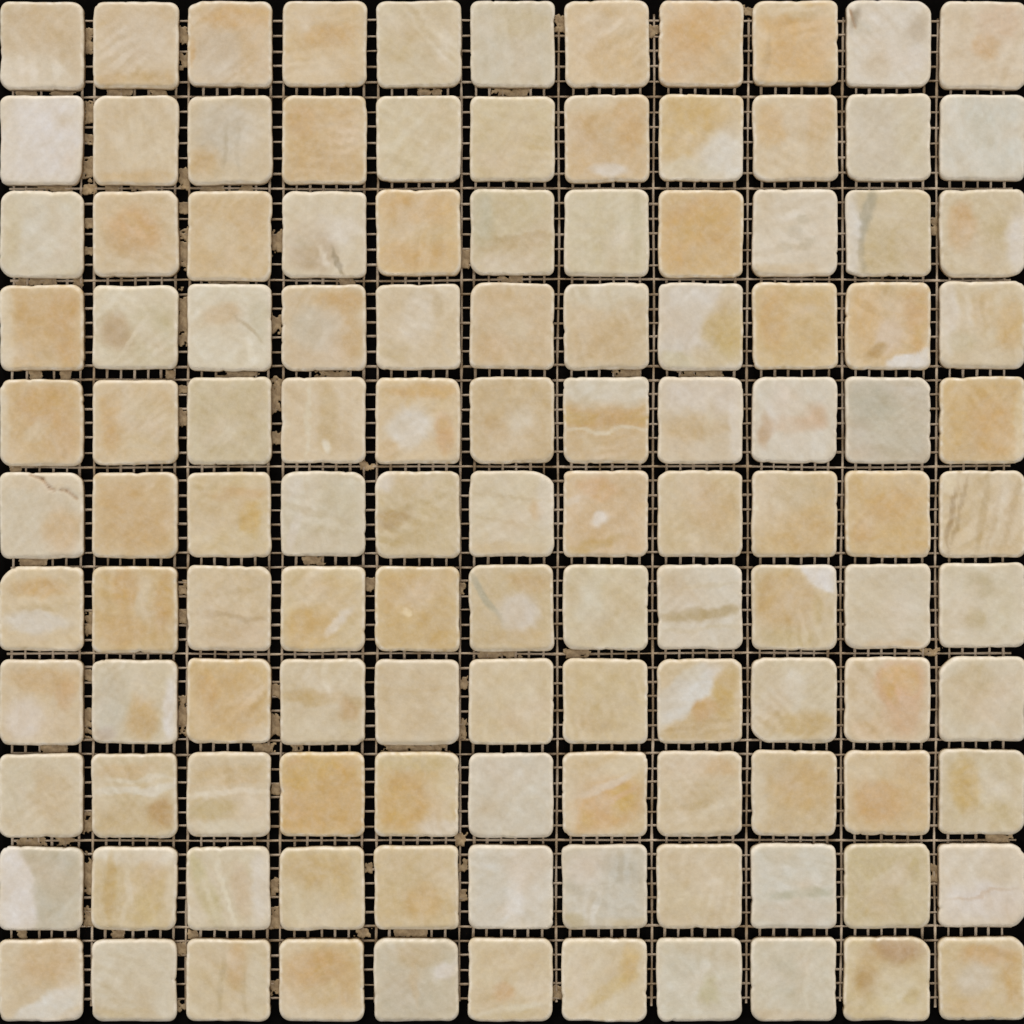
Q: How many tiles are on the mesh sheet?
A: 121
